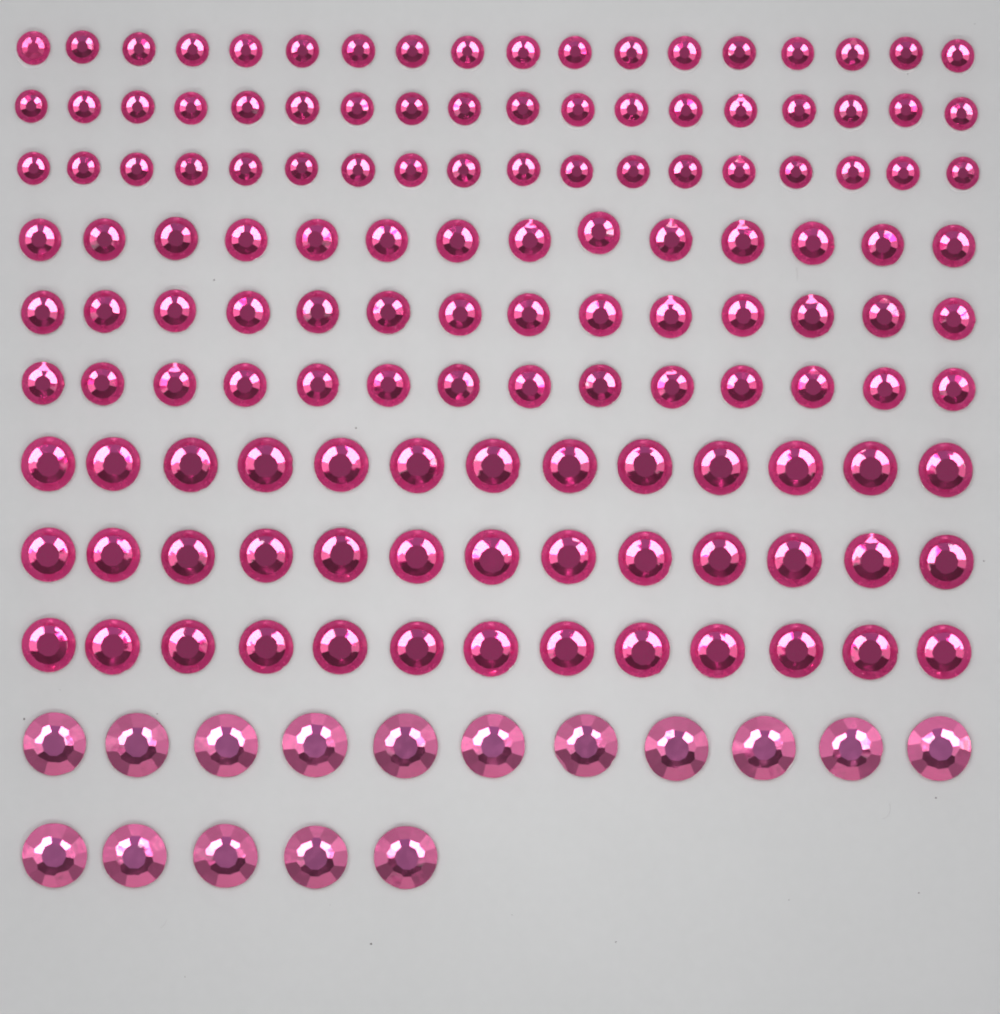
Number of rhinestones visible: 151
